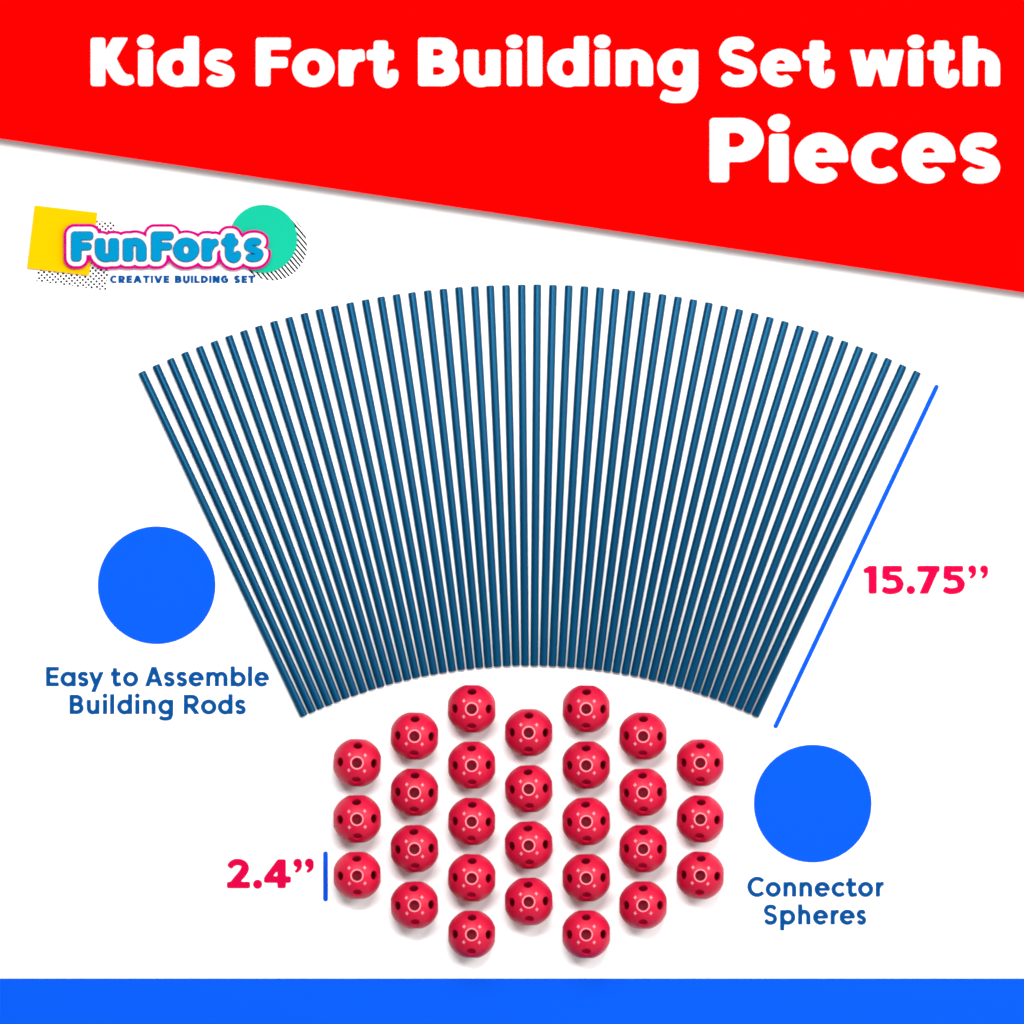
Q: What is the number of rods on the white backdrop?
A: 52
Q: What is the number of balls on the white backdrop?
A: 28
